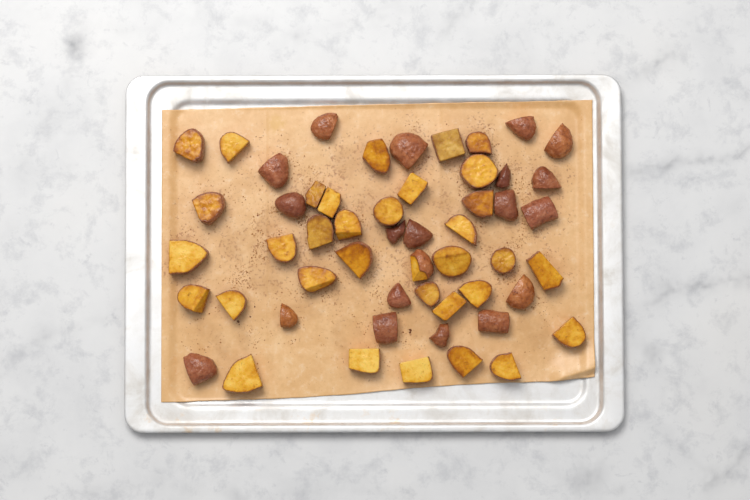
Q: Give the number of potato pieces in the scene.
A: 53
